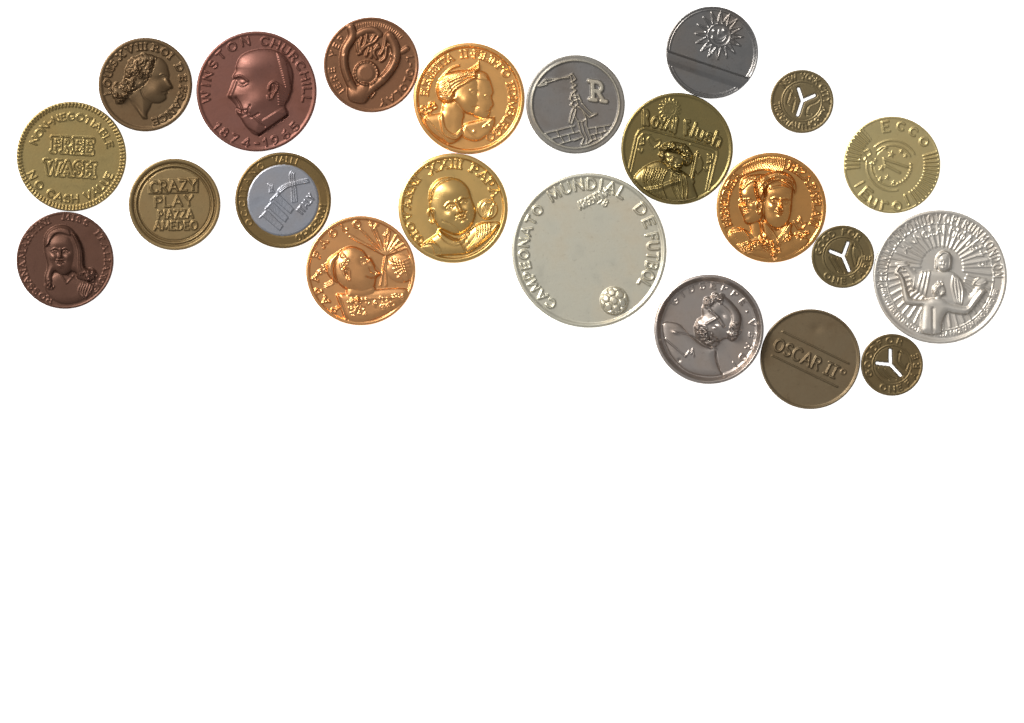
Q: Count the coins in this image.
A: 22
